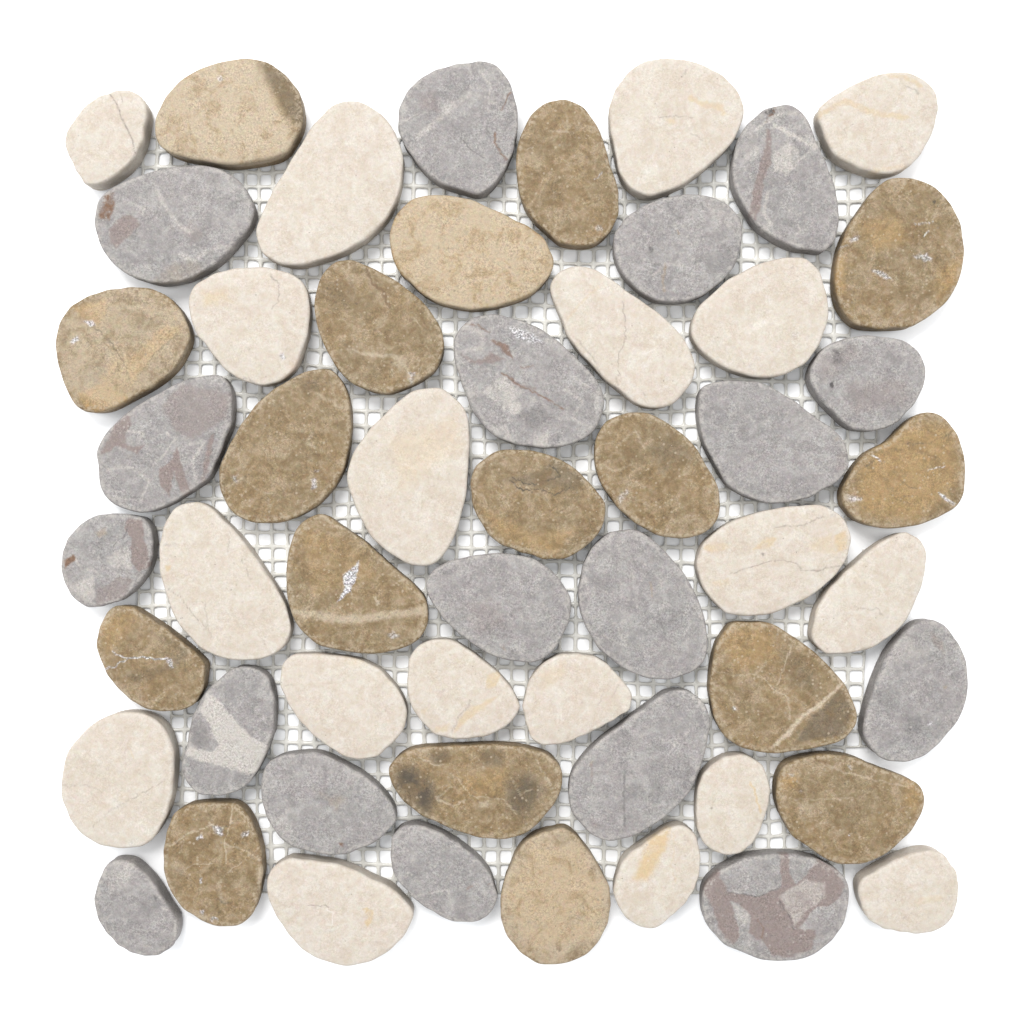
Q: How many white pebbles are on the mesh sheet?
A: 19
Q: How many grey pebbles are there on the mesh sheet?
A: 18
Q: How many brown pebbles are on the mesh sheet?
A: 17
